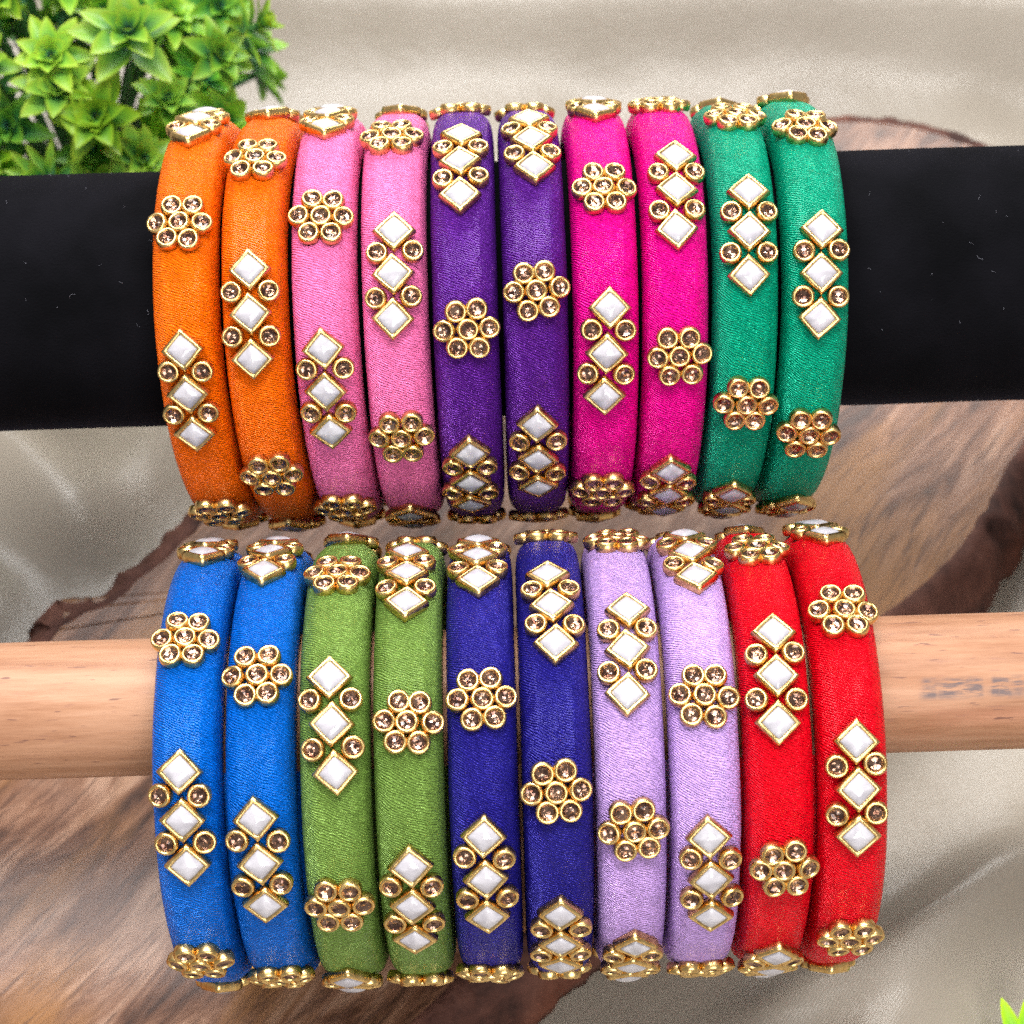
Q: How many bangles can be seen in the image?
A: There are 20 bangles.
